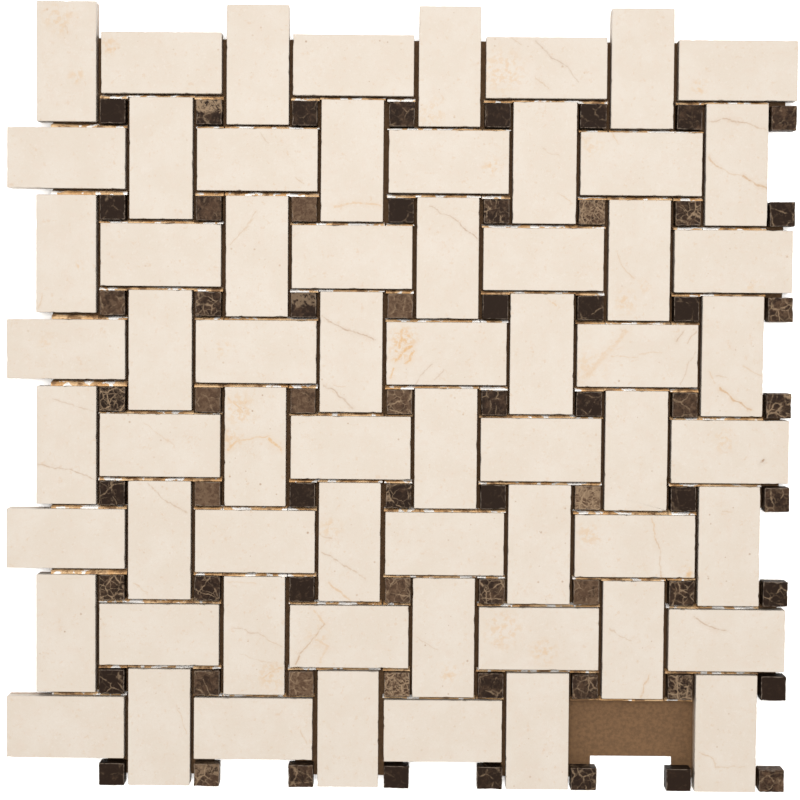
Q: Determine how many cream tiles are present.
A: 63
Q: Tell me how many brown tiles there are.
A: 64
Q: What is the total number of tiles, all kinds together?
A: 127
